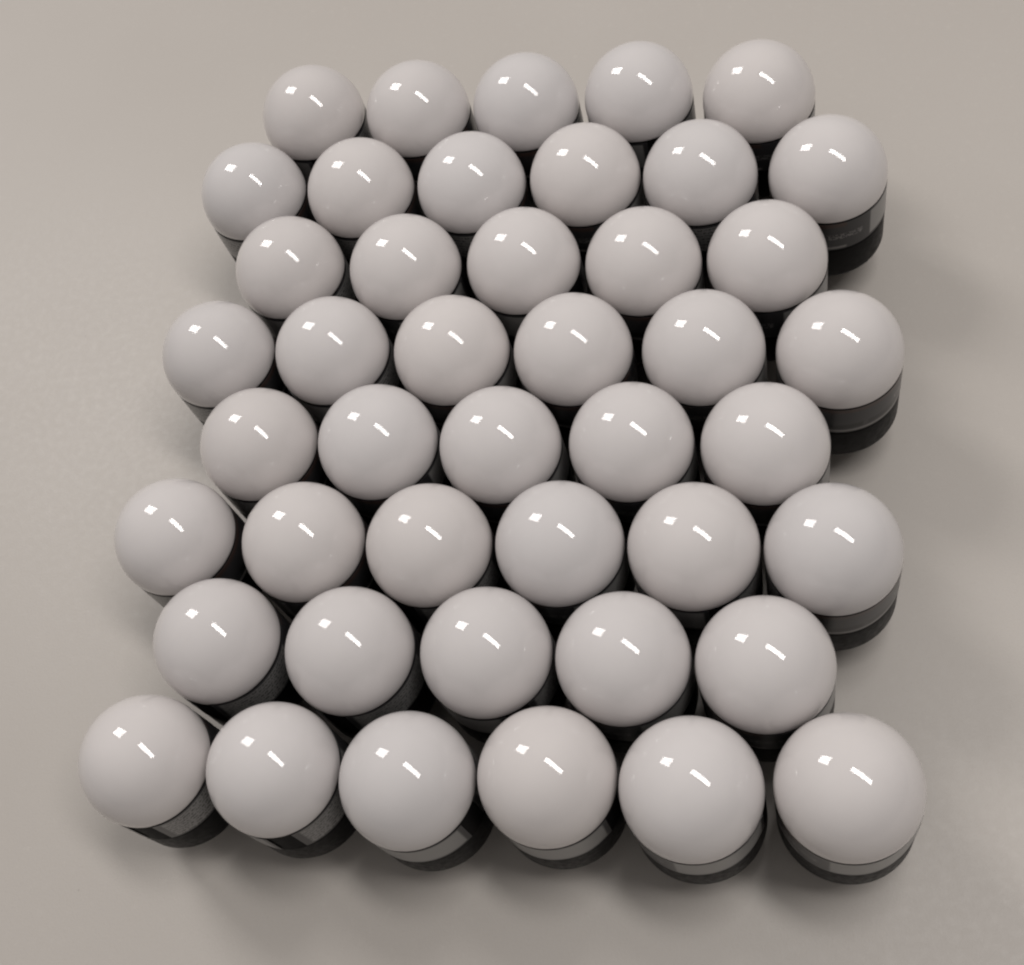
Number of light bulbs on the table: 44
